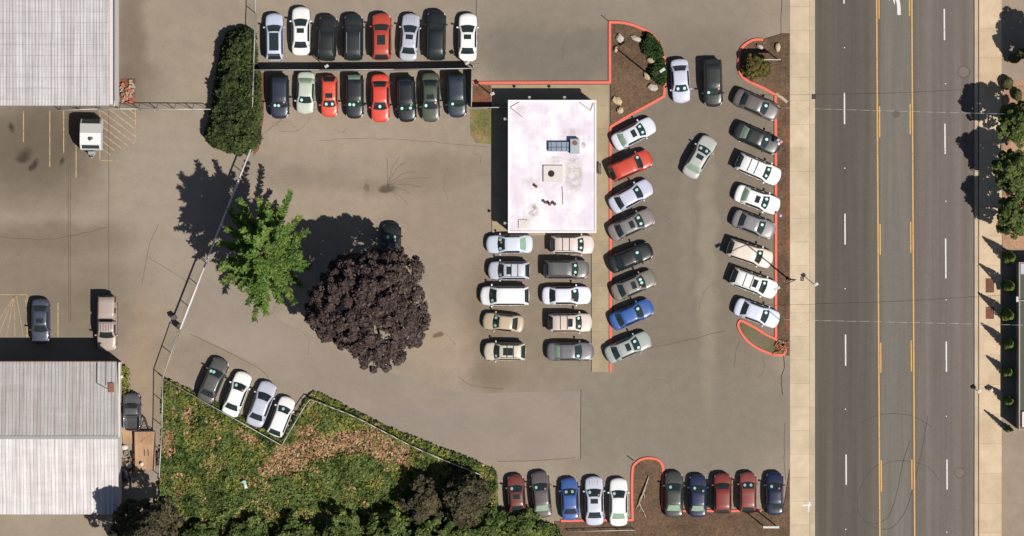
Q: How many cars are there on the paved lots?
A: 63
